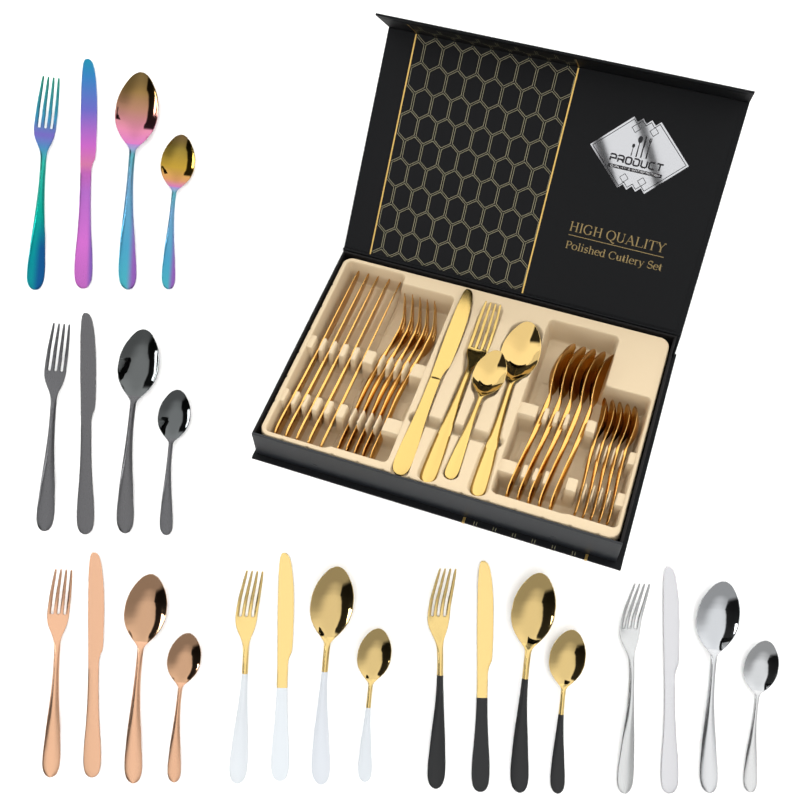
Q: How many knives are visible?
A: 12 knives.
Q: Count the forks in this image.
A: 12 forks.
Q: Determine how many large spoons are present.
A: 12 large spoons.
